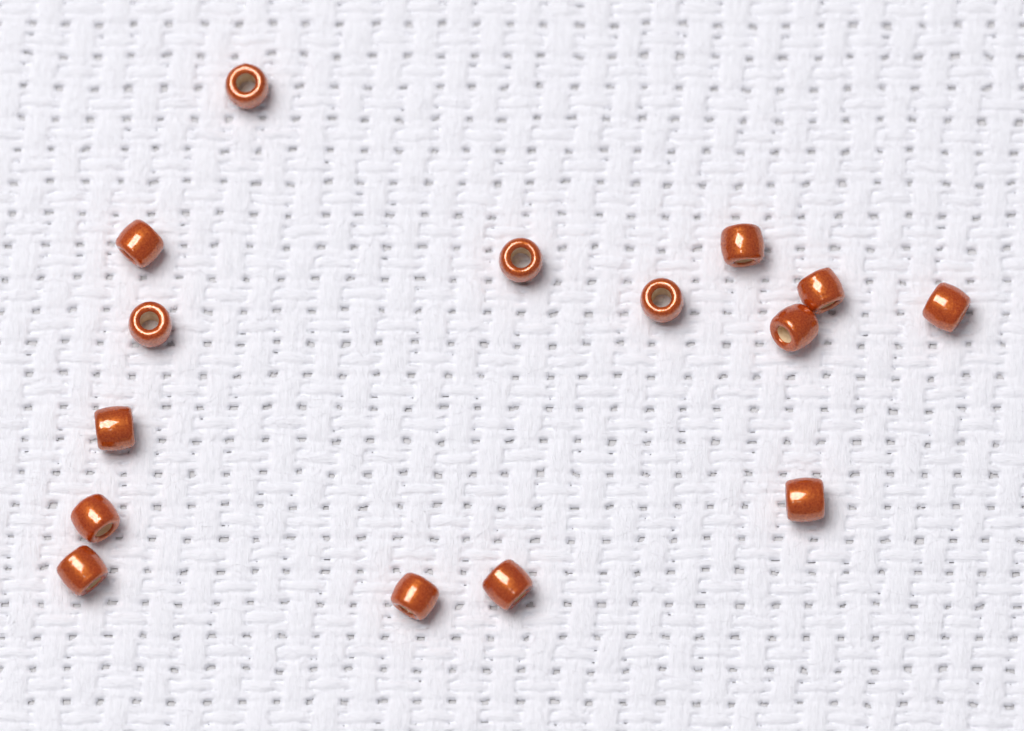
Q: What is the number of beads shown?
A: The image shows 15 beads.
